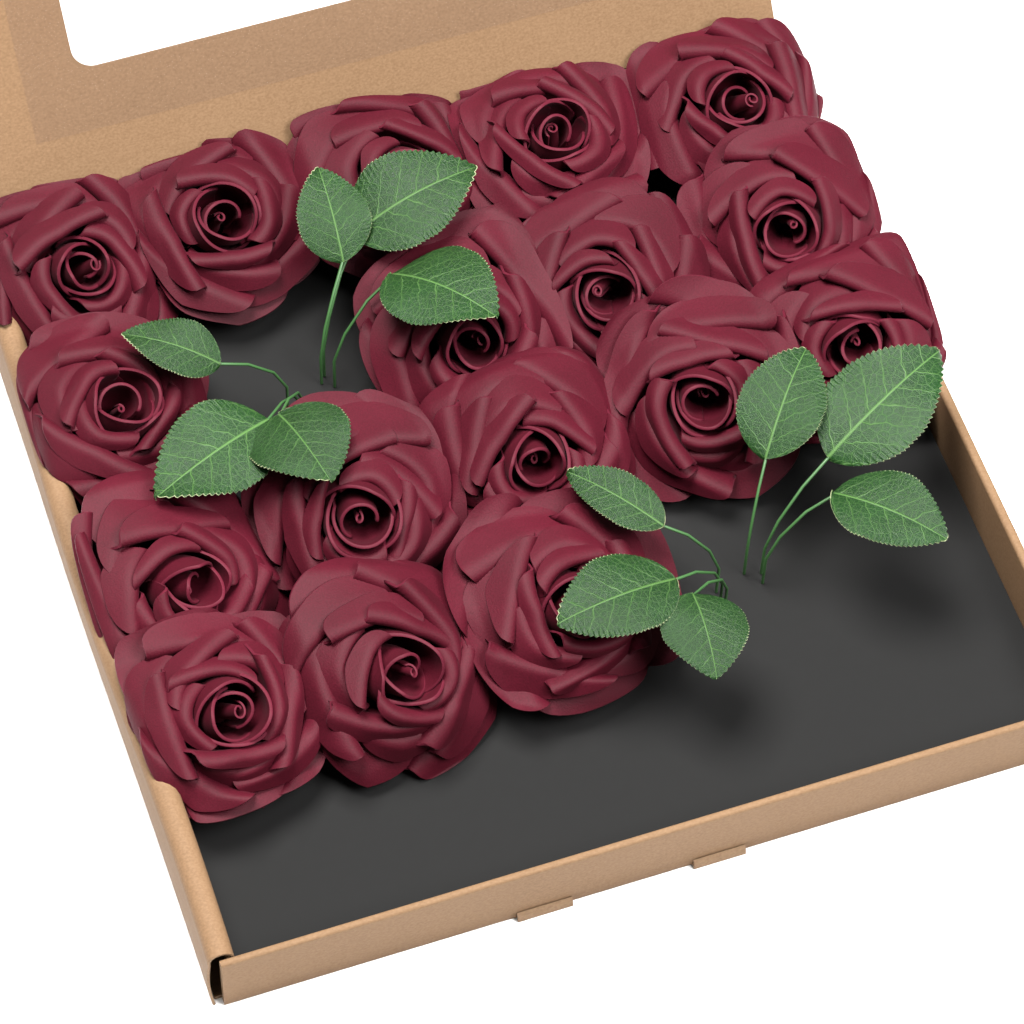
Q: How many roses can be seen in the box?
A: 17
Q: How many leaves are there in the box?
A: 12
